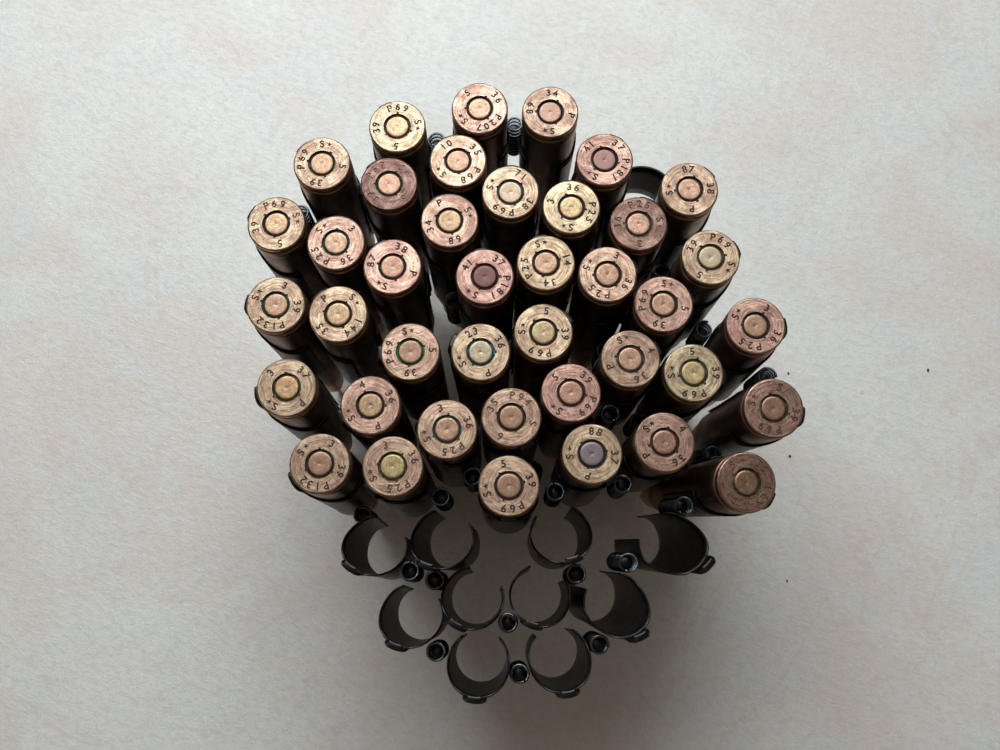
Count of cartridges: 40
